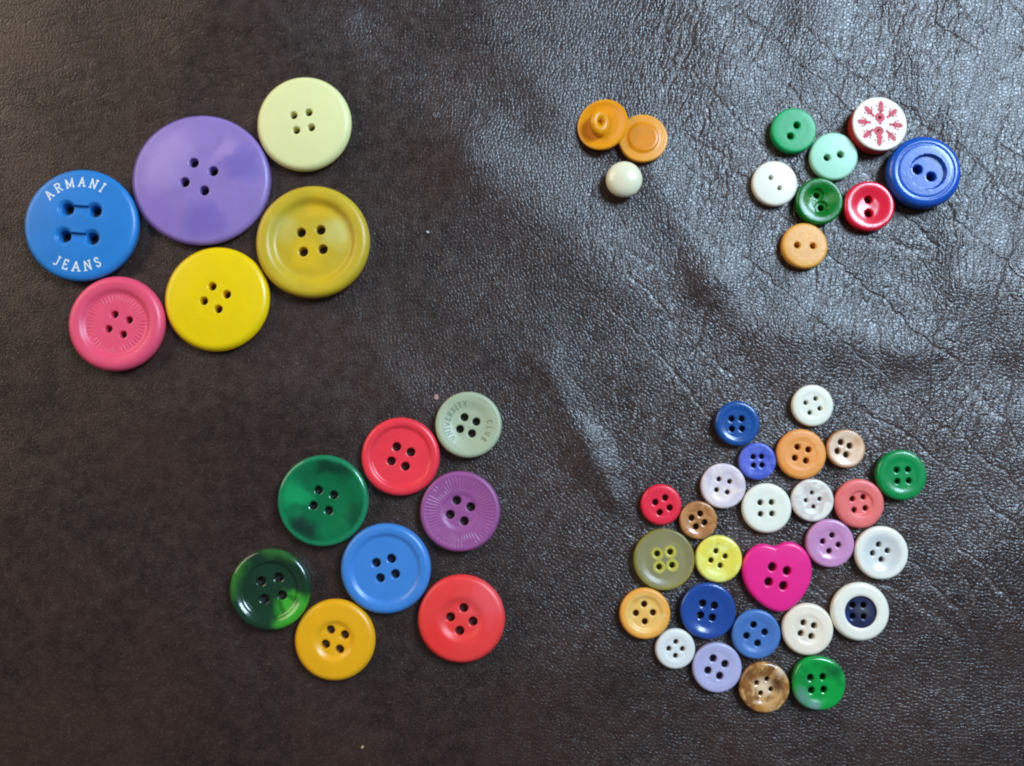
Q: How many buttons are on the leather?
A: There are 51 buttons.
